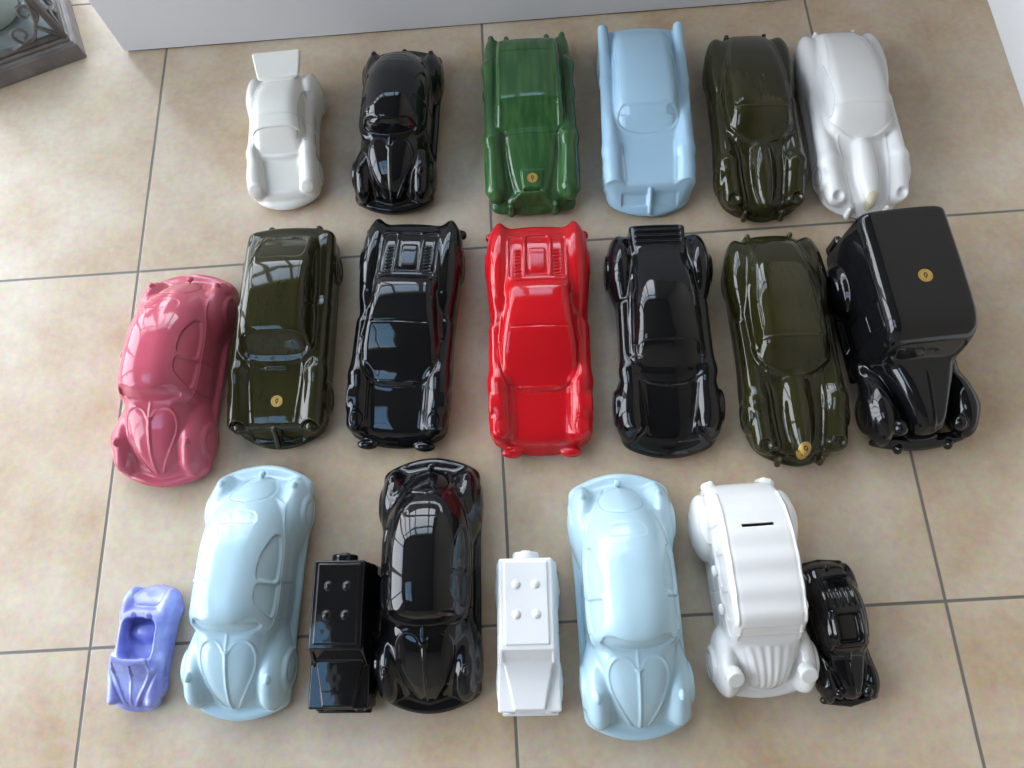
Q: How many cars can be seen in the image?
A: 21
